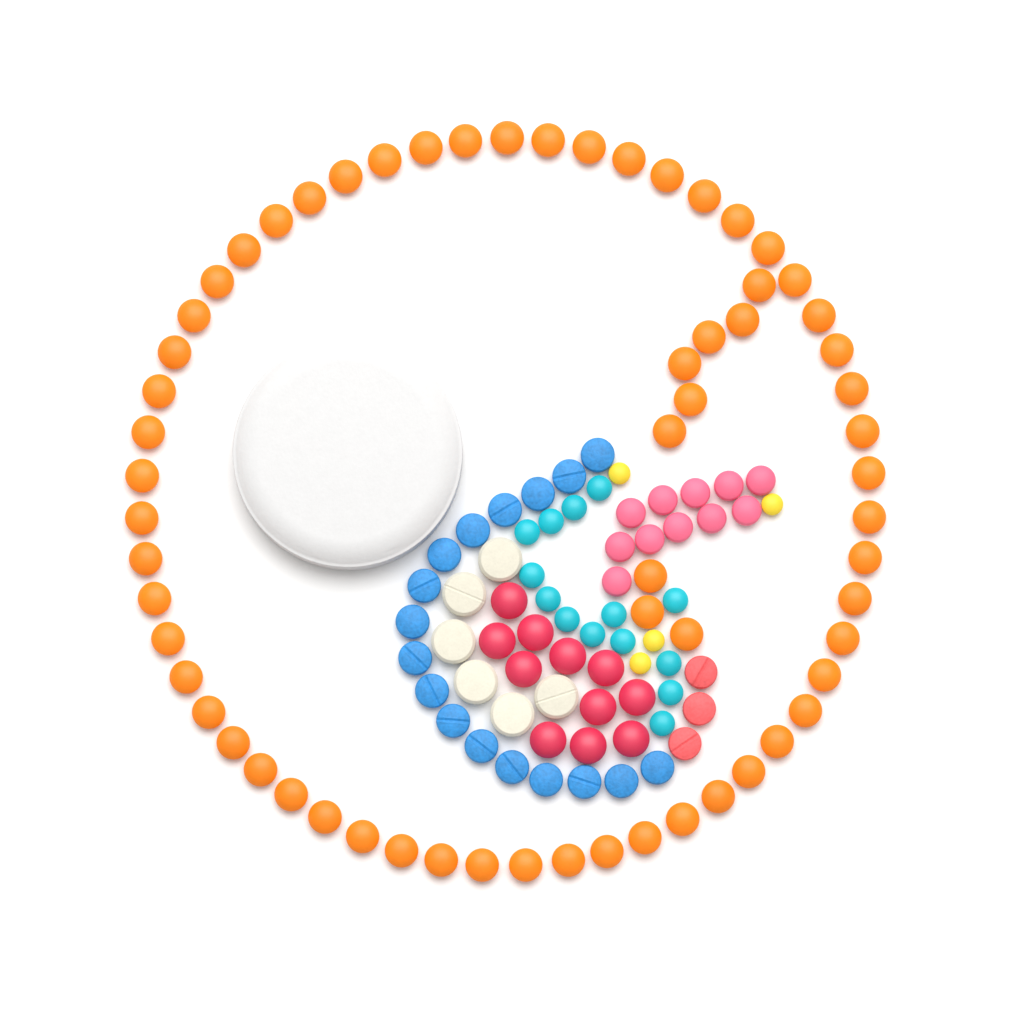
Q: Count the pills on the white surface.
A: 131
